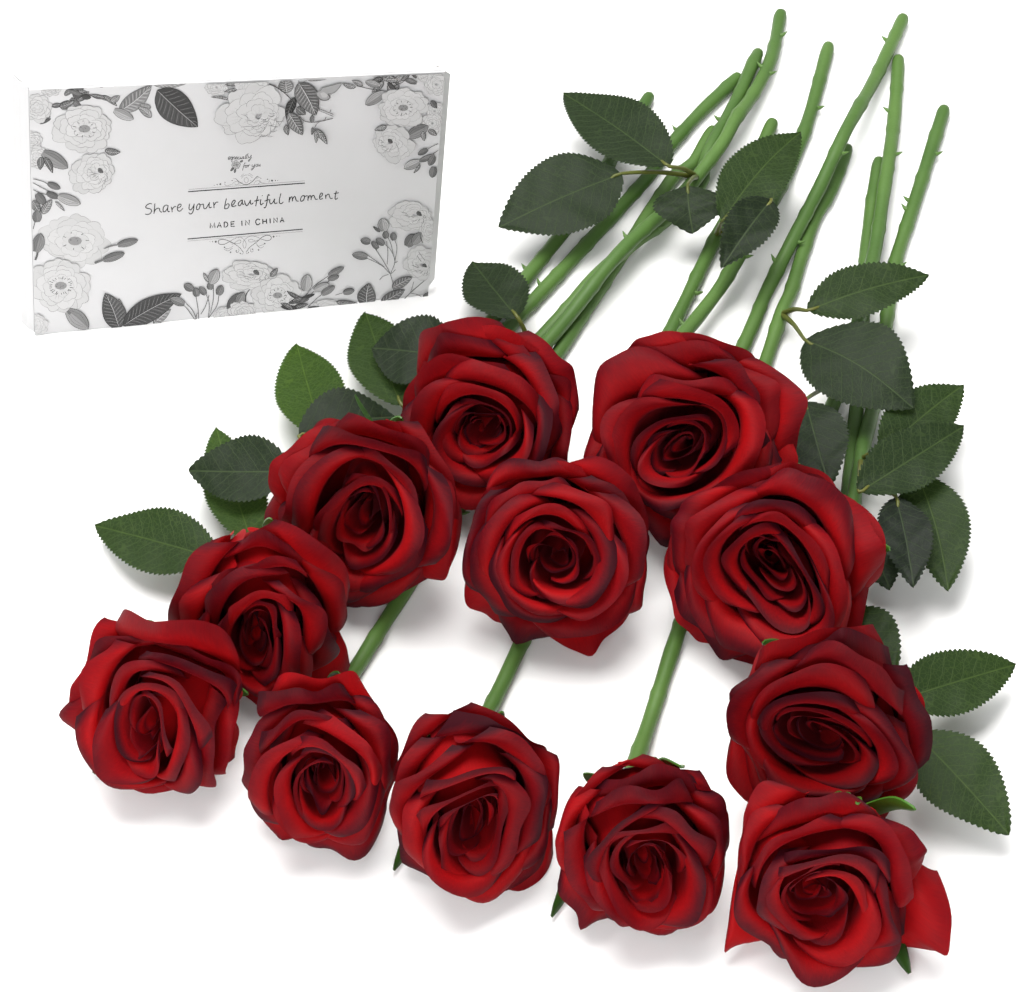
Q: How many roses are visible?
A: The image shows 12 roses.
